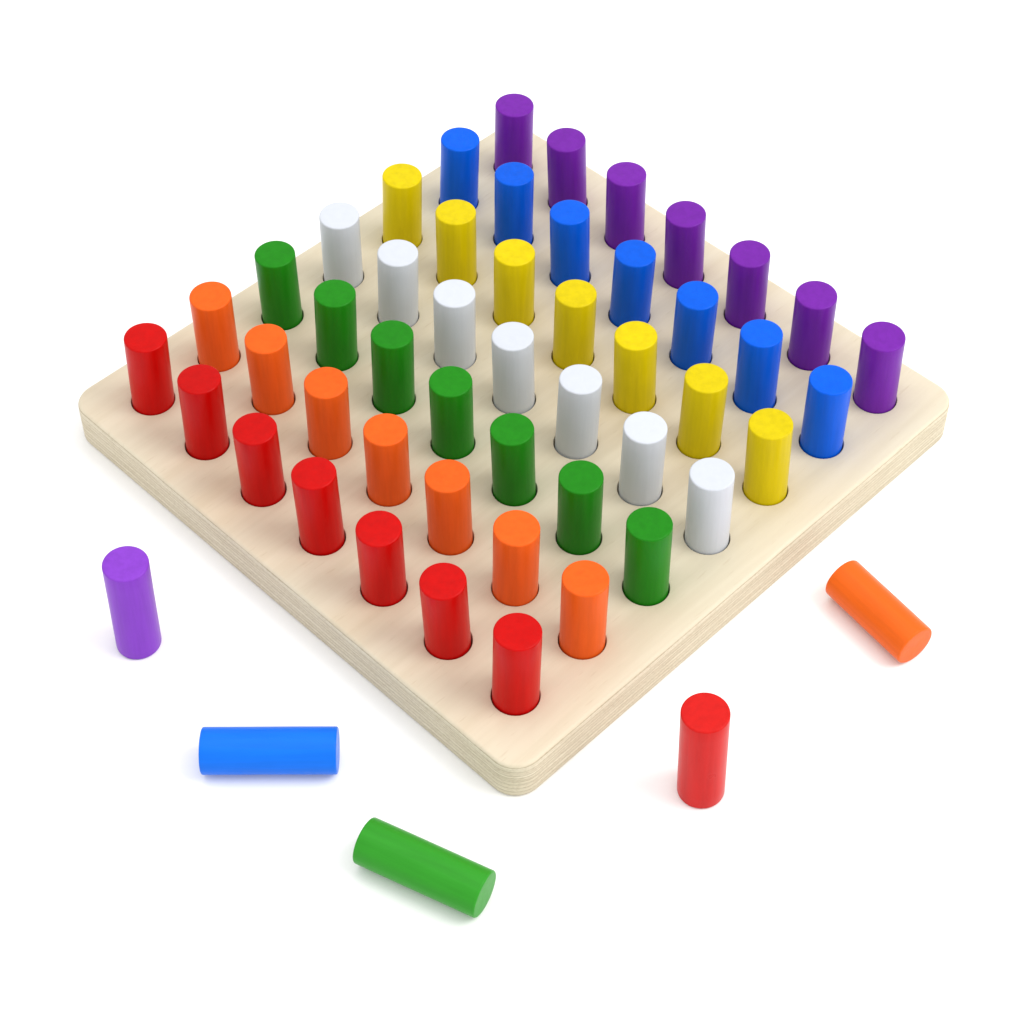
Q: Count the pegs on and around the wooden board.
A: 54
